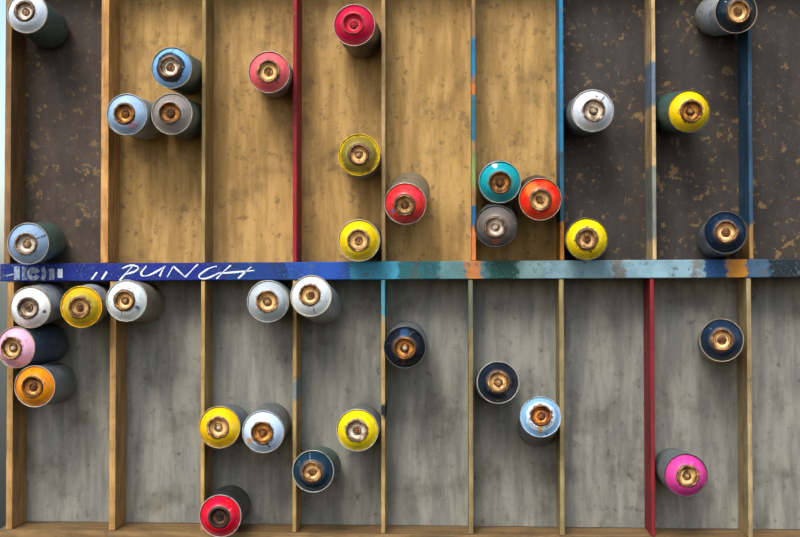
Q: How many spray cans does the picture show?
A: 35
